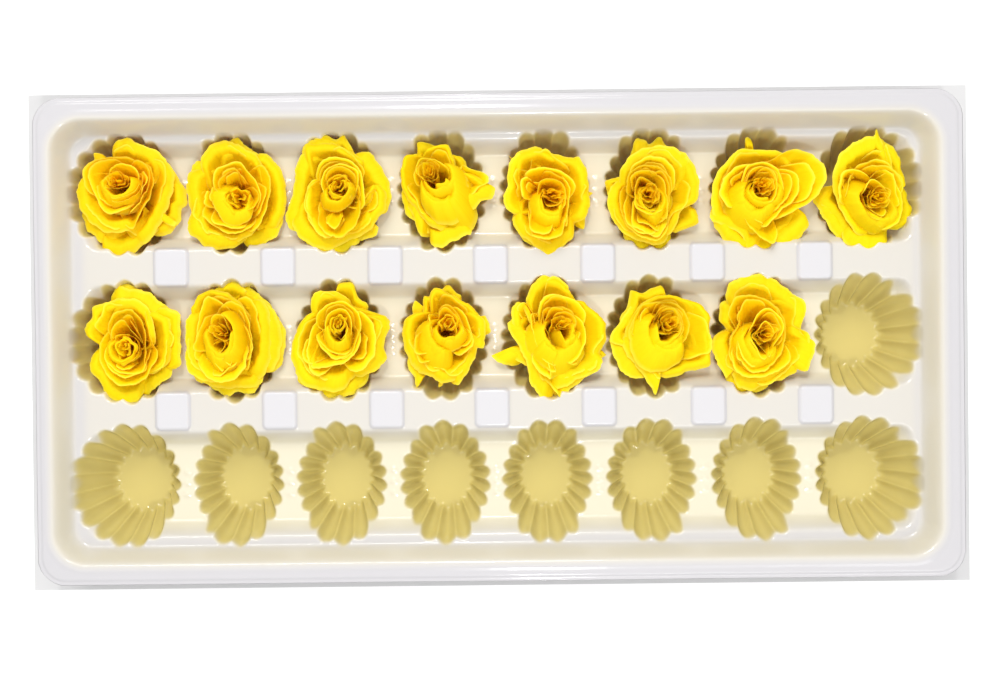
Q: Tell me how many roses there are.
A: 15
